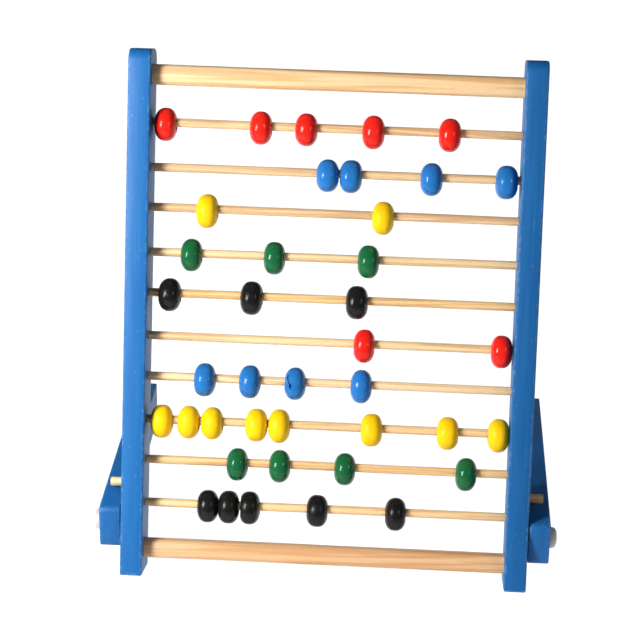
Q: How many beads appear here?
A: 40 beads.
